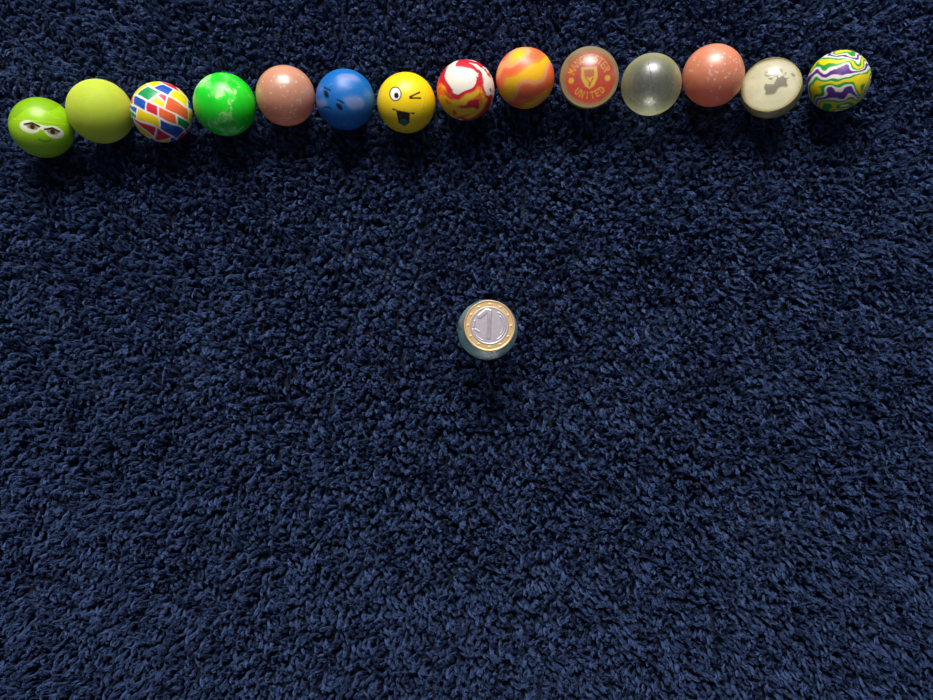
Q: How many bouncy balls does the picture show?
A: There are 15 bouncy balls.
